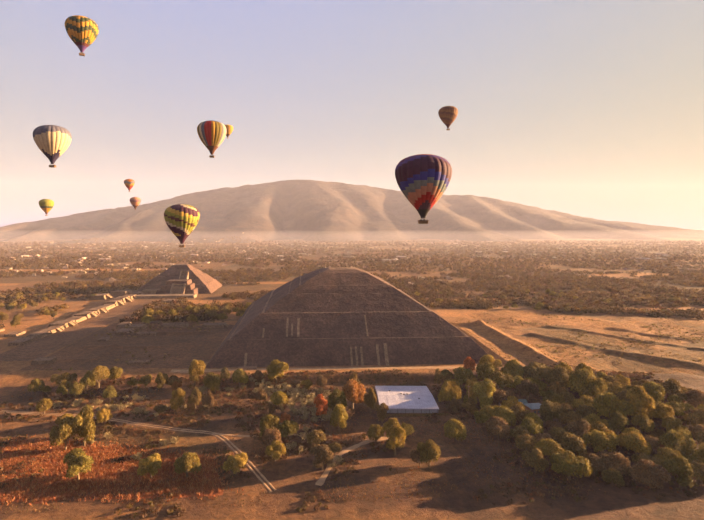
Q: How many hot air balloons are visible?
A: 10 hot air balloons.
